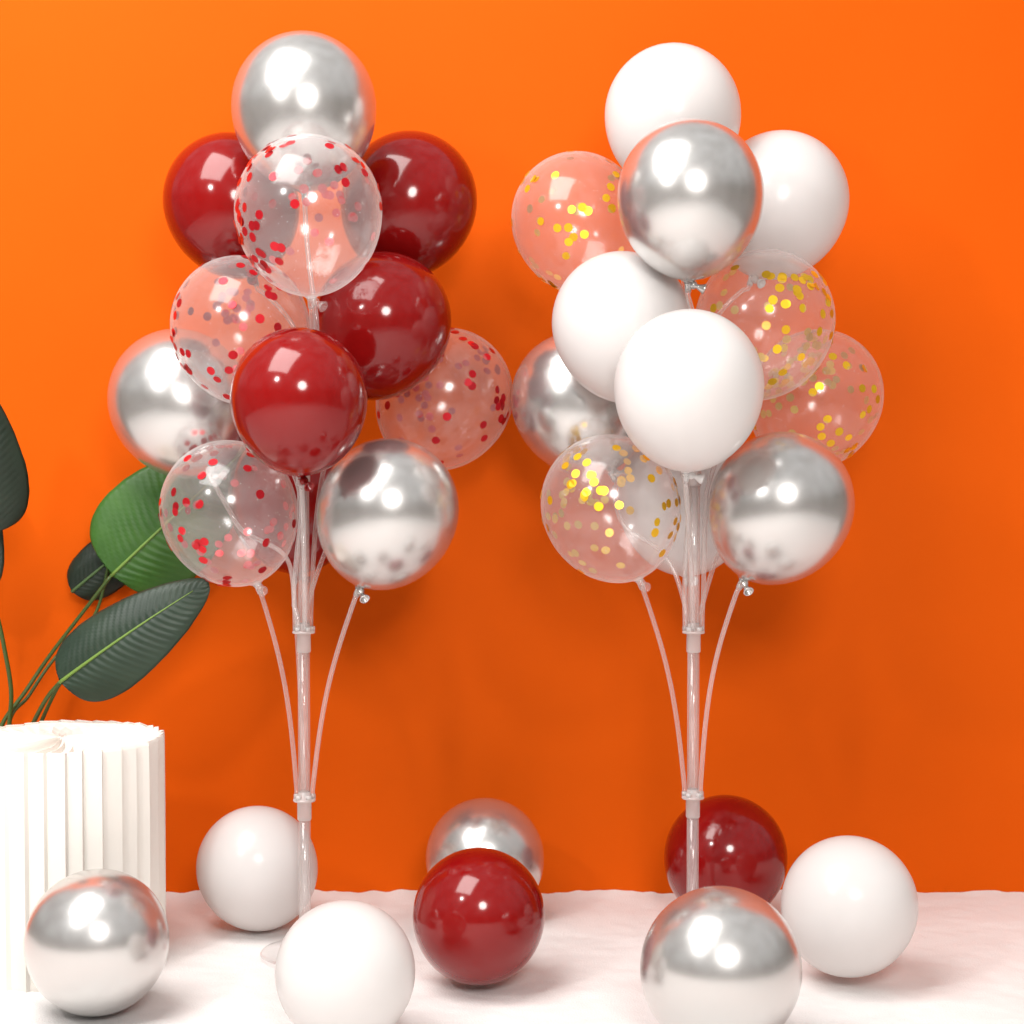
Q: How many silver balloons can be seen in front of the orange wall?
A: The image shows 9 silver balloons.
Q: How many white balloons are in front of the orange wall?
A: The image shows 8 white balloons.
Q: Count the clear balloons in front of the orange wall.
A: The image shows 8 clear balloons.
